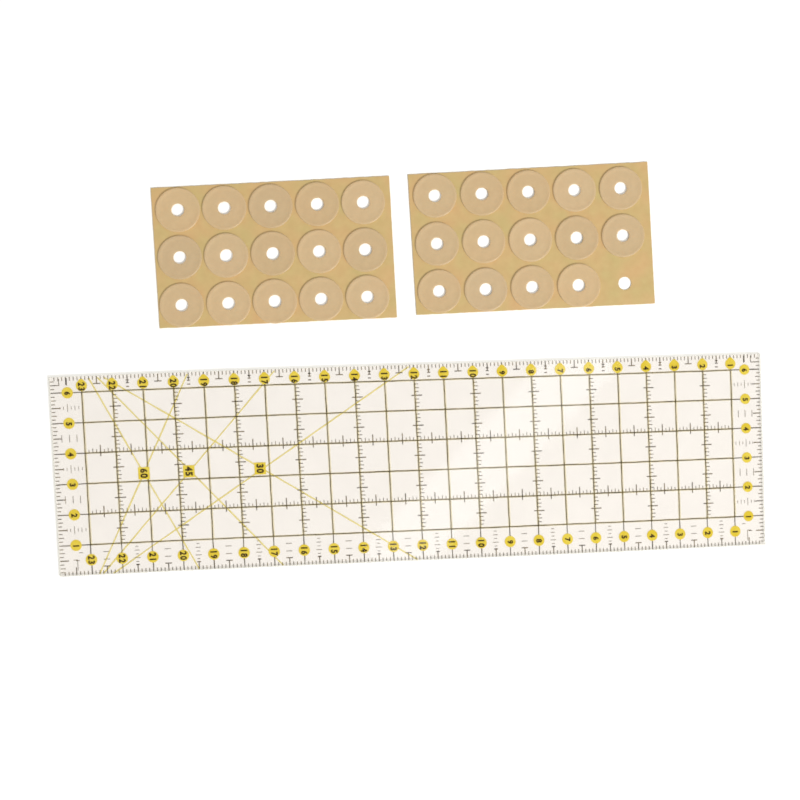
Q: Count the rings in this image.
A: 29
